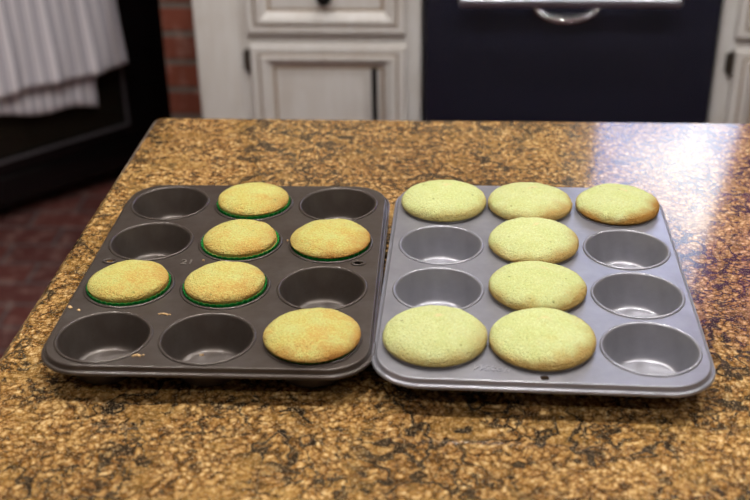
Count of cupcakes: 13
